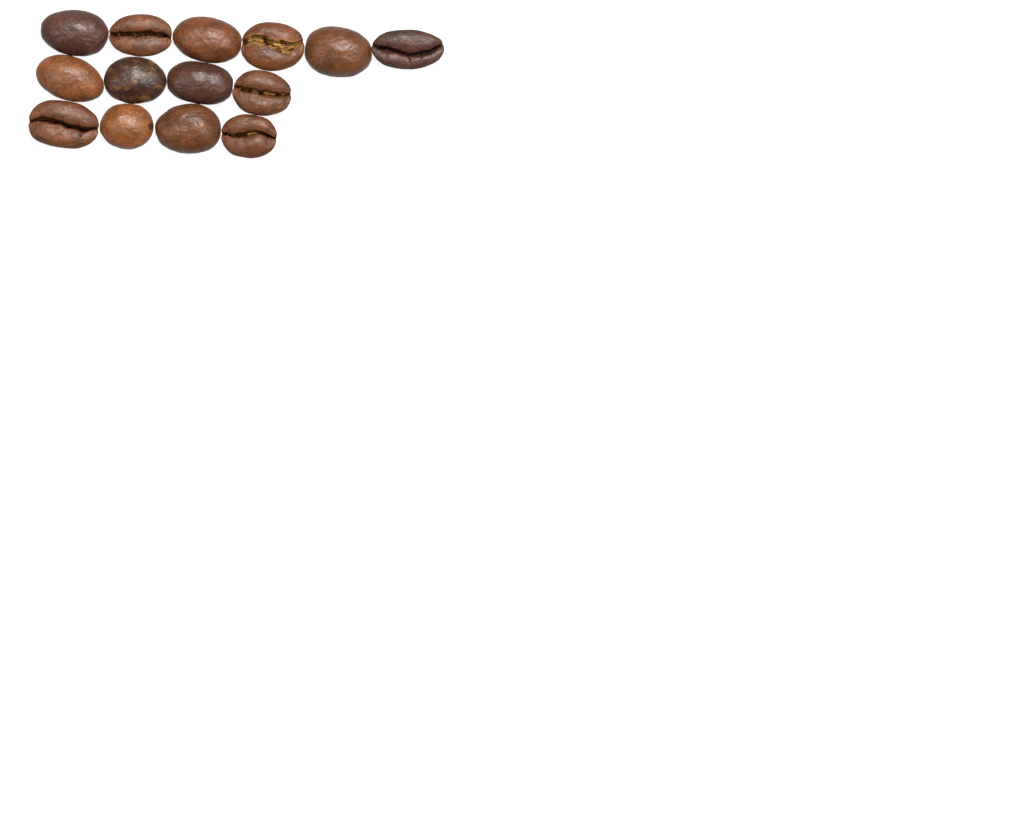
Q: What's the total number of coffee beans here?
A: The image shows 14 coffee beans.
